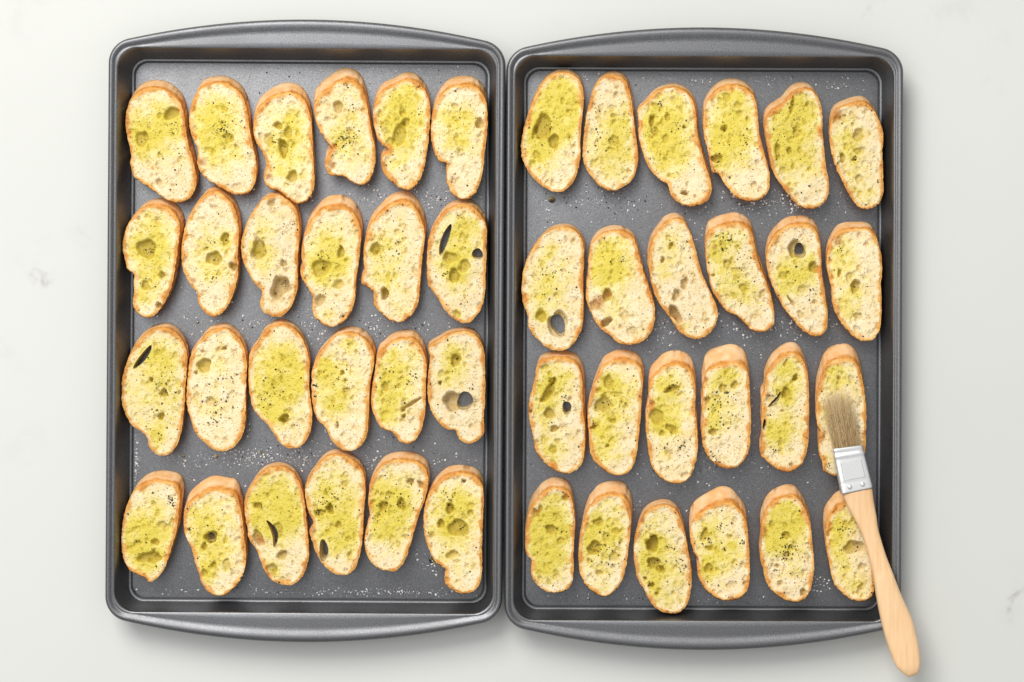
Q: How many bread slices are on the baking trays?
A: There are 48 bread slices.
